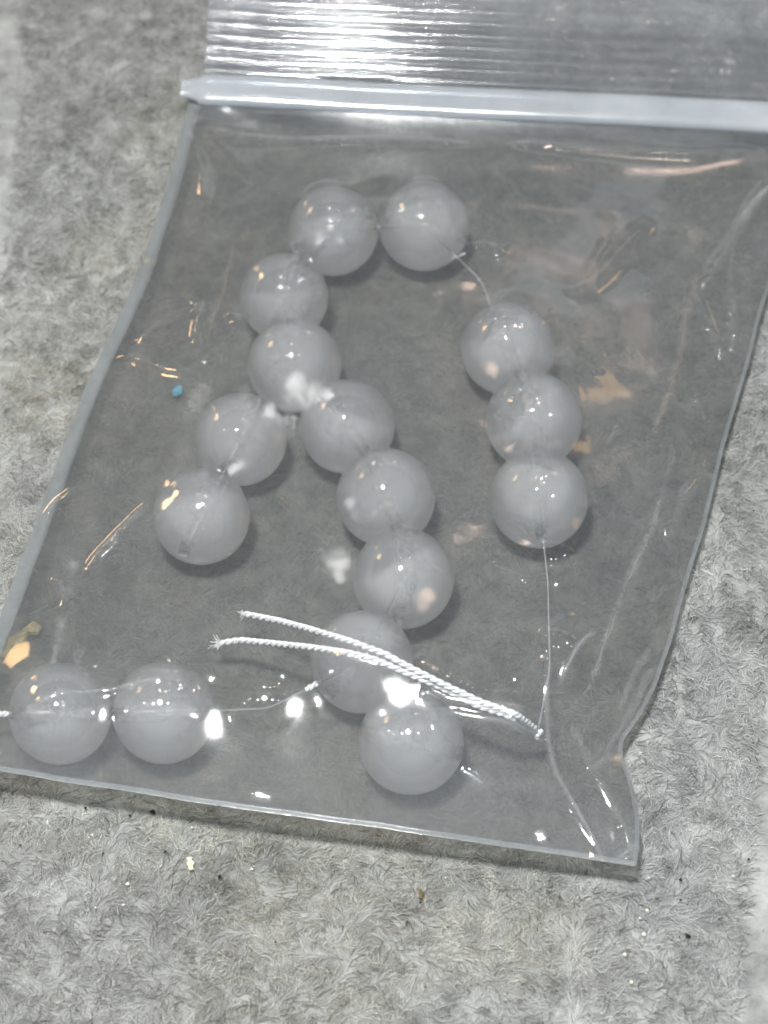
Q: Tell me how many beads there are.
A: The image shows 16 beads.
